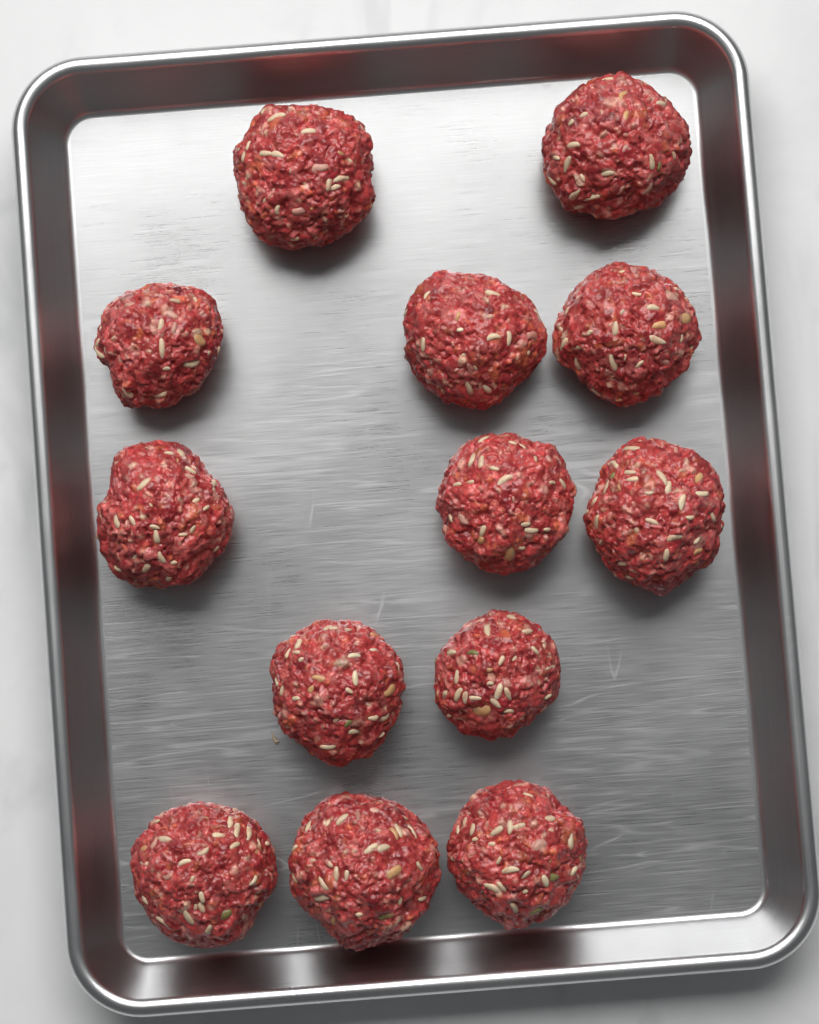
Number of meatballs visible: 13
